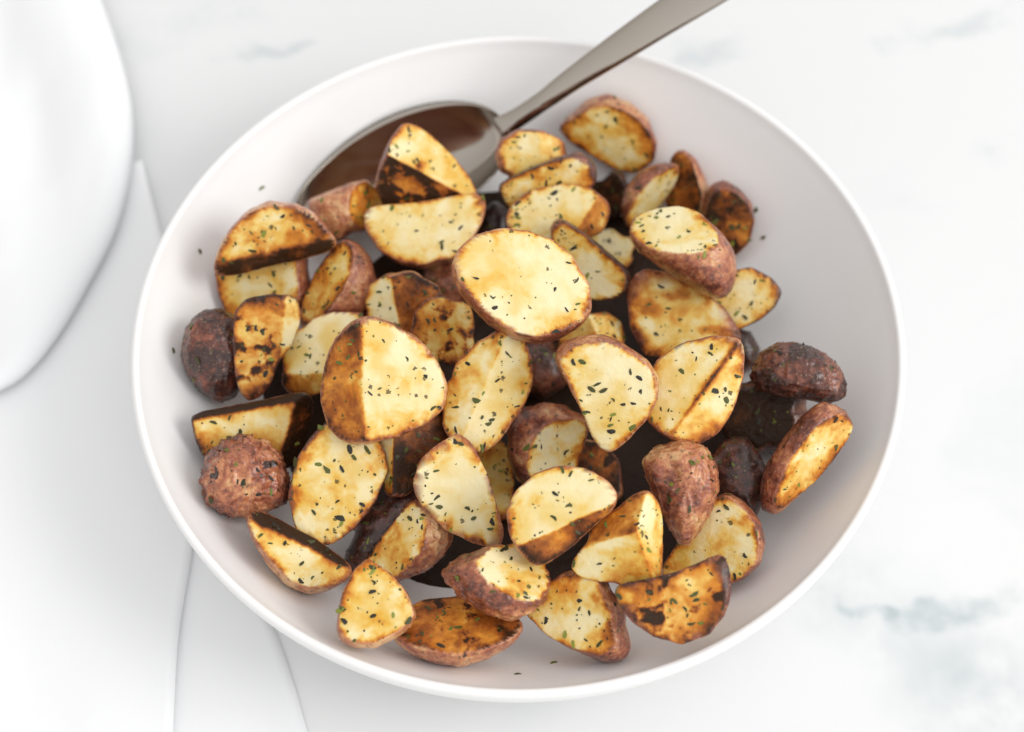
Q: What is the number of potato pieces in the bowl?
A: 58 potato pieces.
